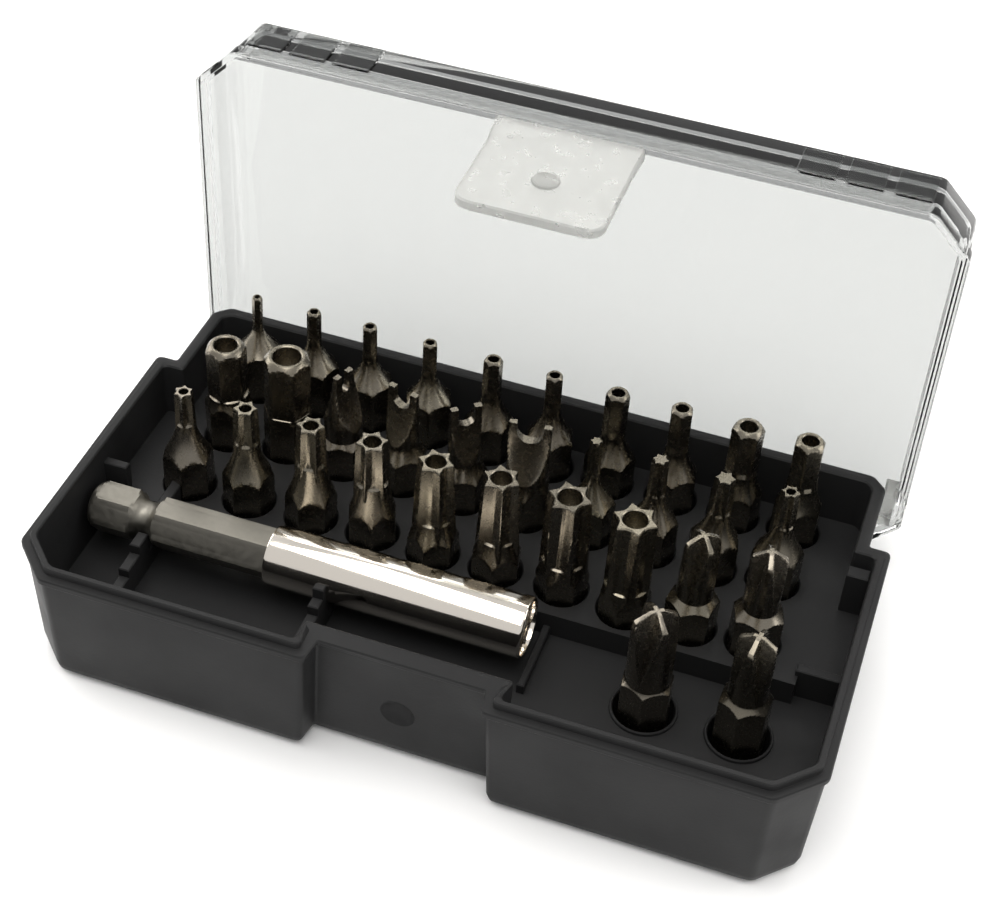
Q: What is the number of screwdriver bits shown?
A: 32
